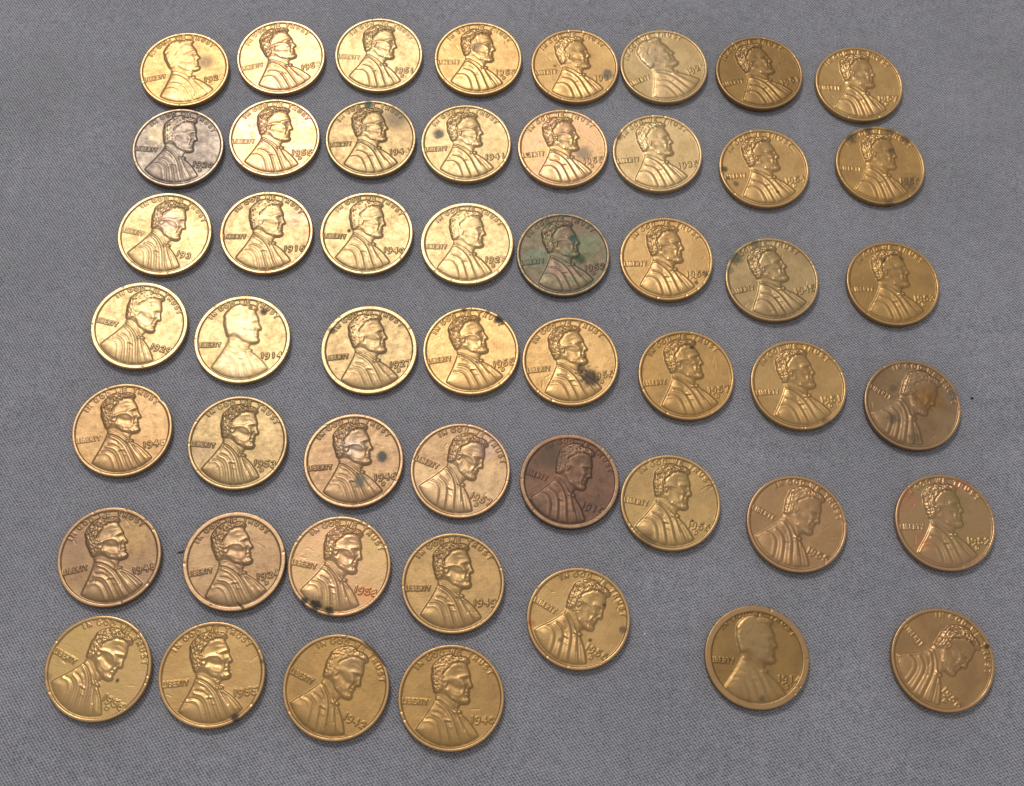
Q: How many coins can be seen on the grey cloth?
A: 51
